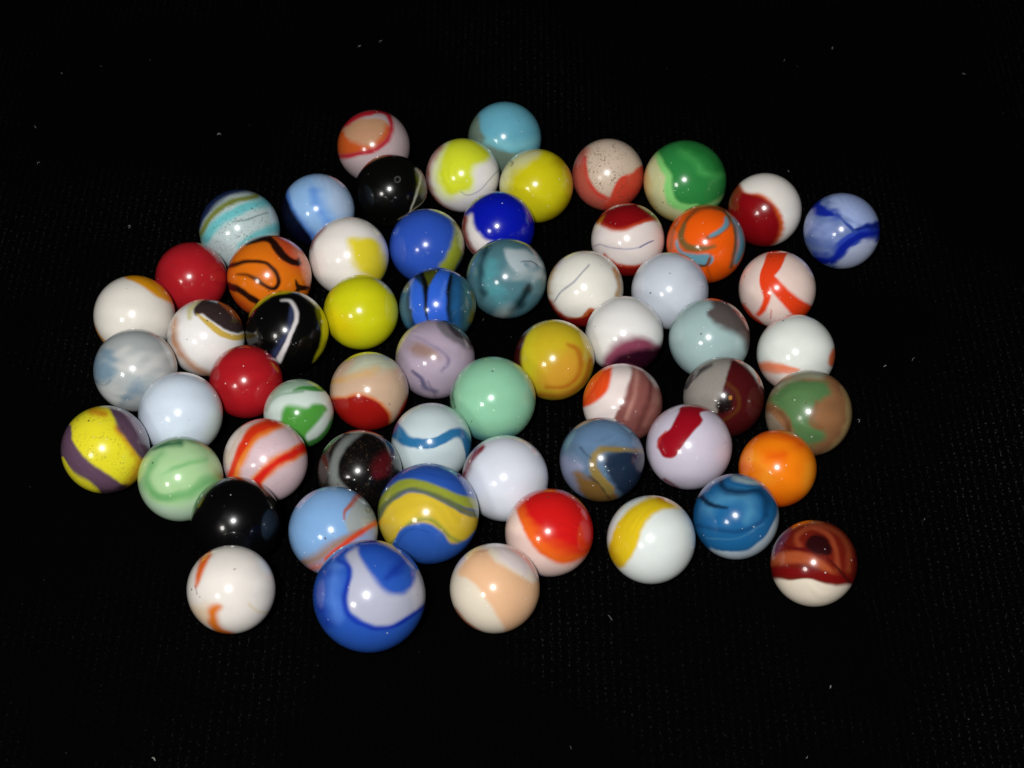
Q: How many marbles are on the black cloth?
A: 60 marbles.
